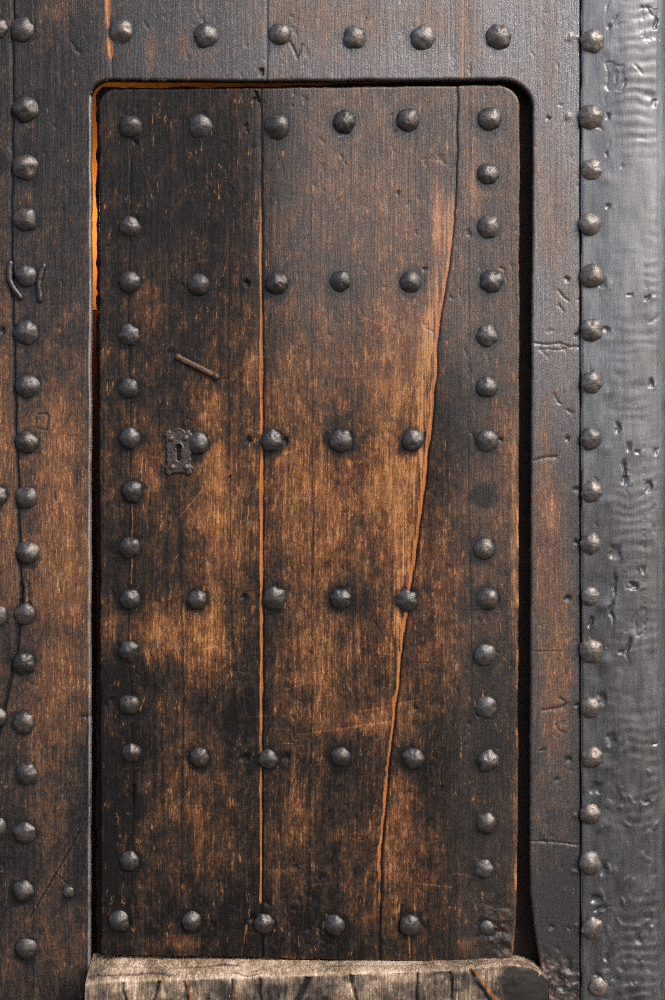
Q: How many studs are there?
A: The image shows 100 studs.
